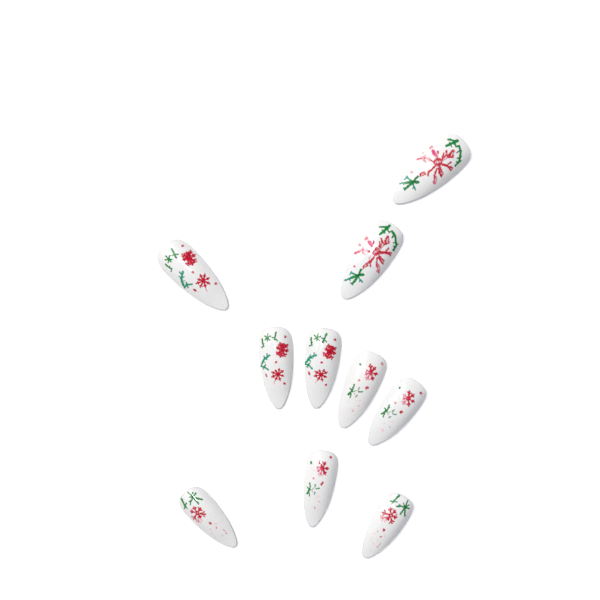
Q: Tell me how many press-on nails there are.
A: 10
